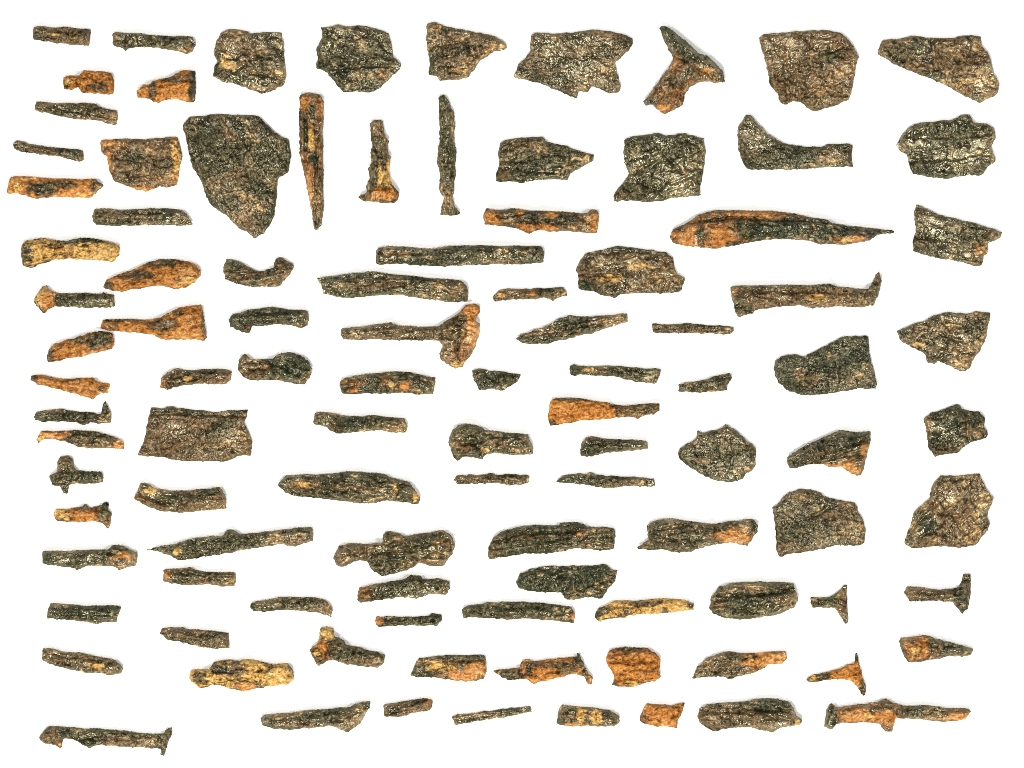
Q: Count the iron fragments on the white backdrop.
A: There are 103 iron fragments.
